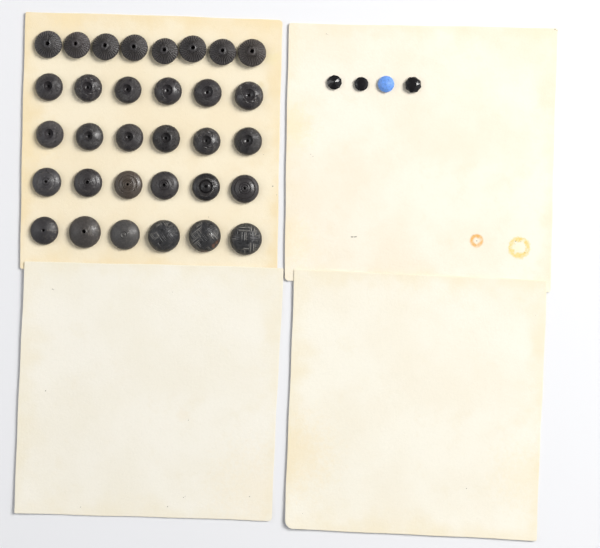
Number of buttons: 36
